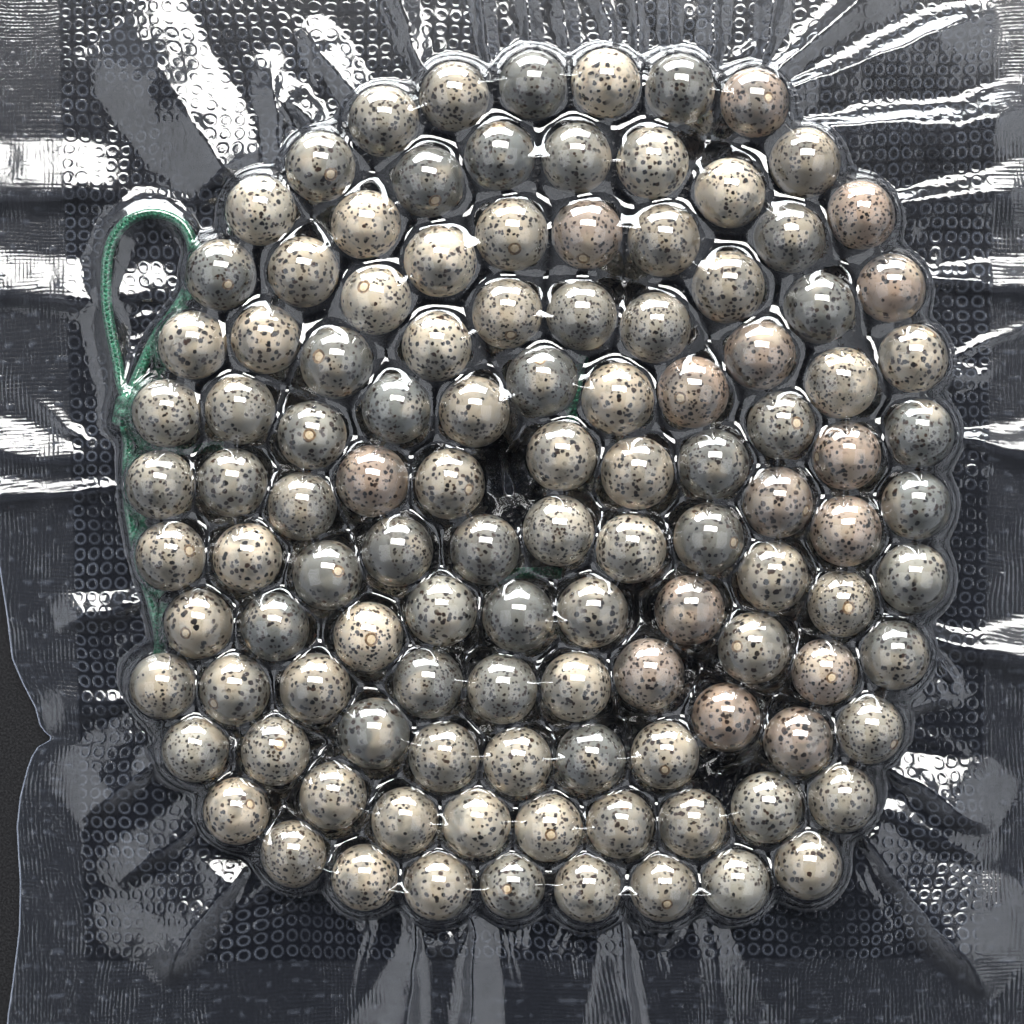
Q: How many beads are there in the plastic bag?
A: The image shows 114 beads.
